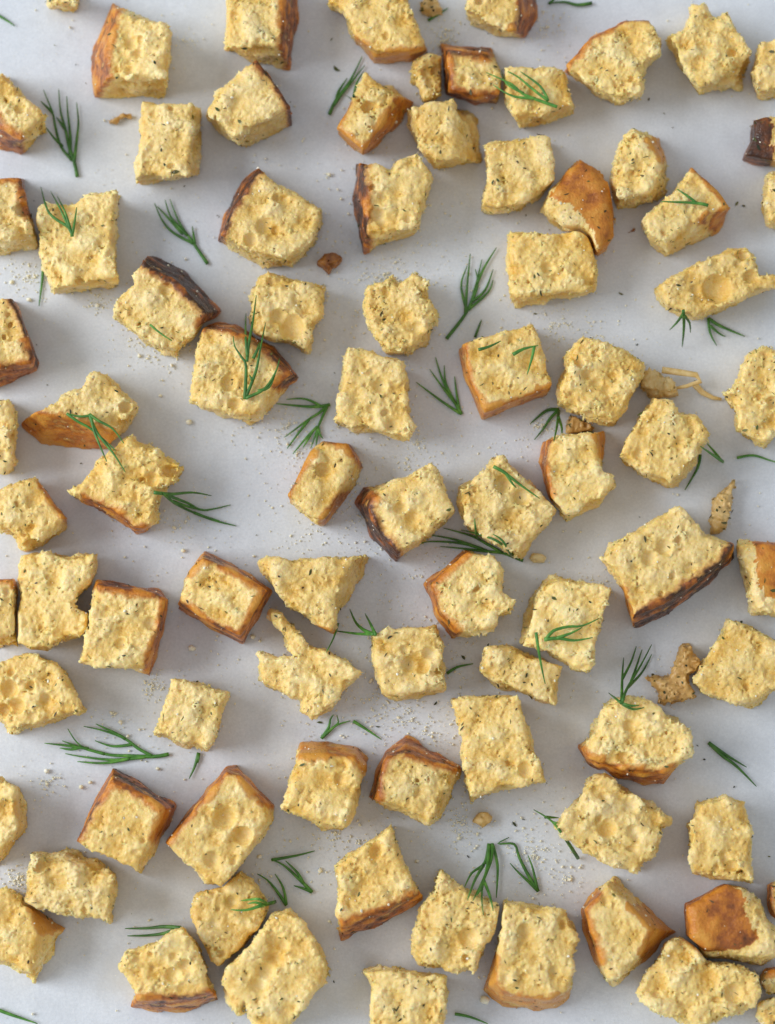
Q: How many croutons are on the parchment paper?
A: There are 85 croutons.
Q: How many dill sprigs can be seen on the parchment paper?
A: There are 48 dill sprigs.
